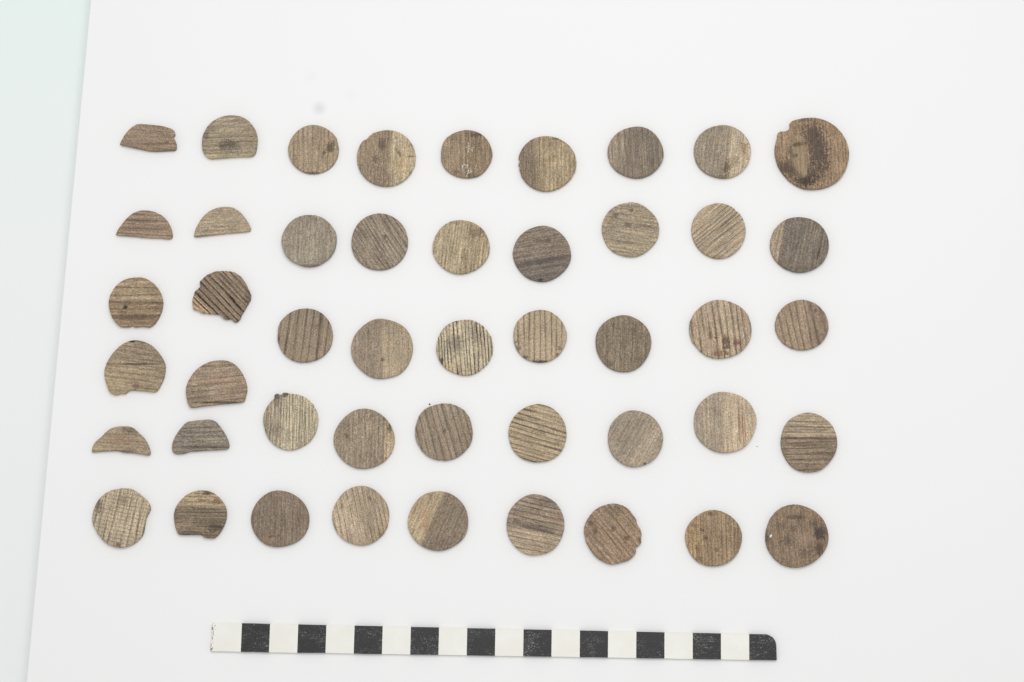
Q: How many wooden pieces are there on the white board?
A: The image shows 47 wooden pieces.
